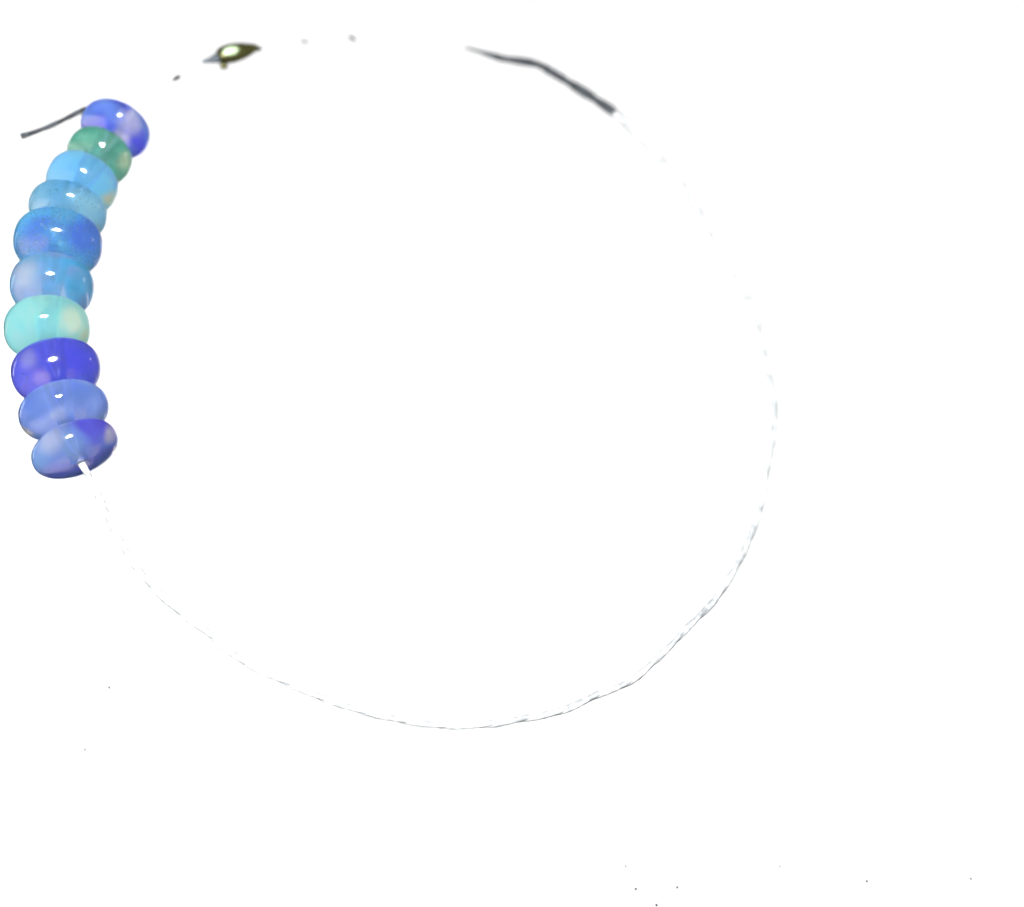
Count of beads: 10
